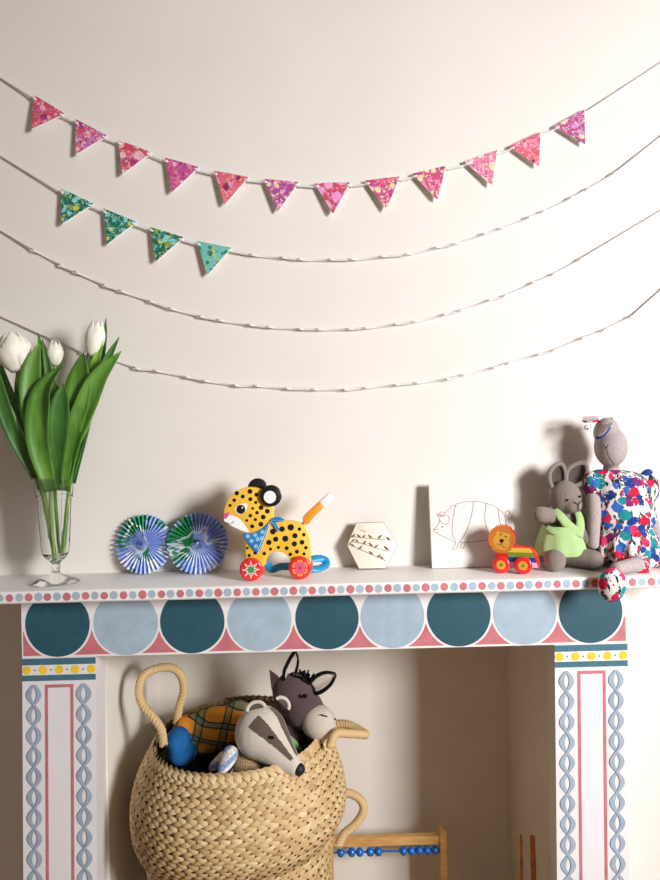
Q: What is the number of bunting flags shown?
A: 16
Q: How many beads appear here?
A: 10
